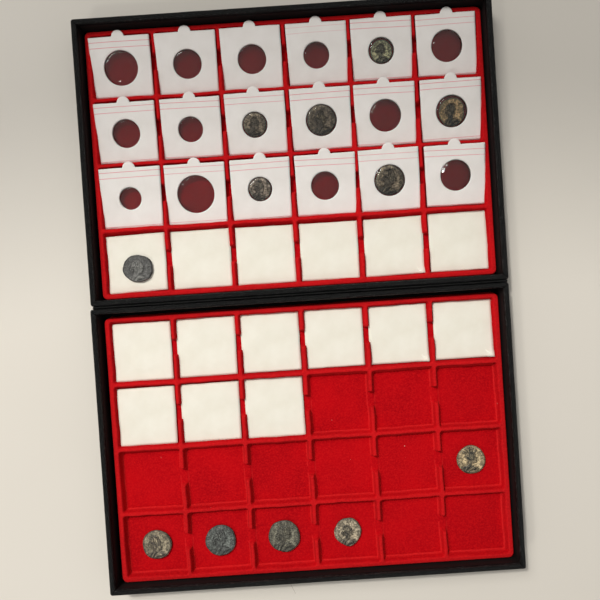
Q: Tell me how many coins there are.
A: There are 12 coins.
